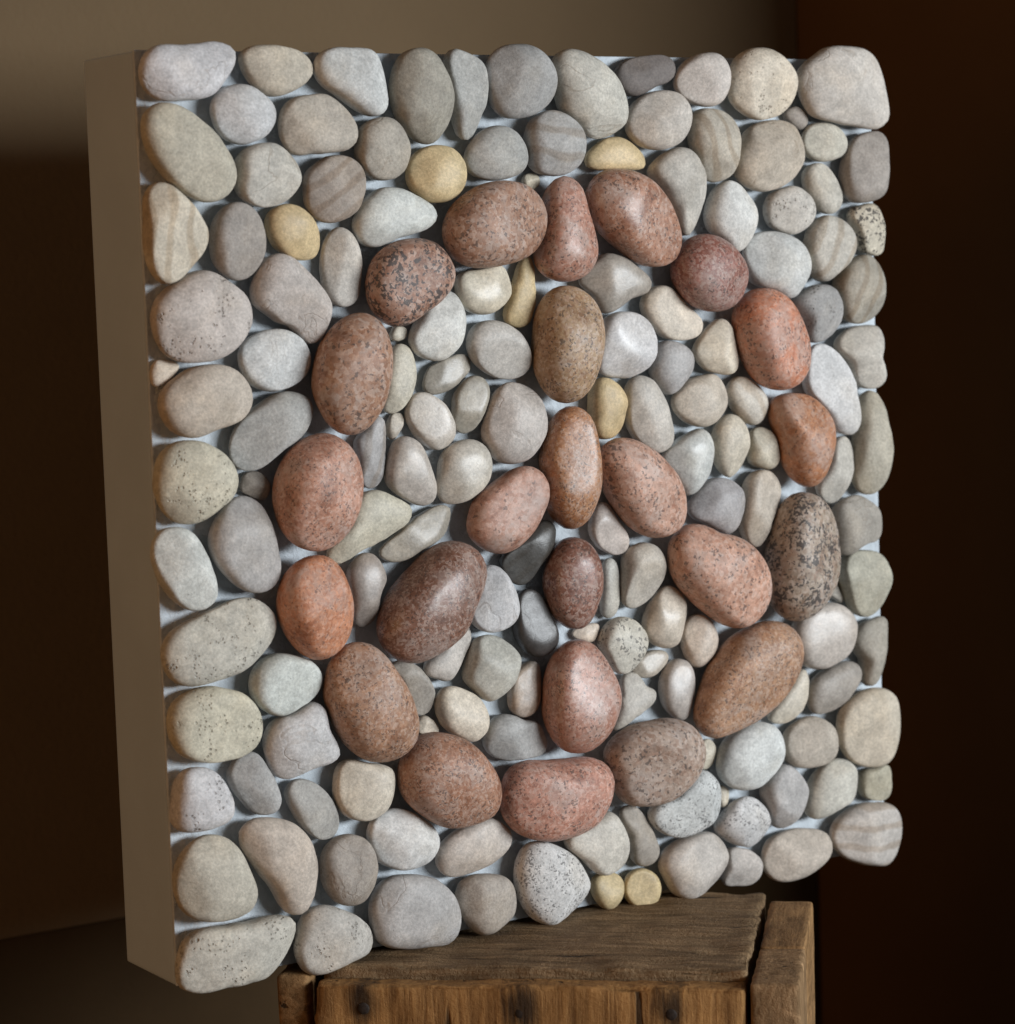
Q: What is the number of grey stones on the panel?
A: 143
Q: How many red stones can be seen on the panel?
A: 24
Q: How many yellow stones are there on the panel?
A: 7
